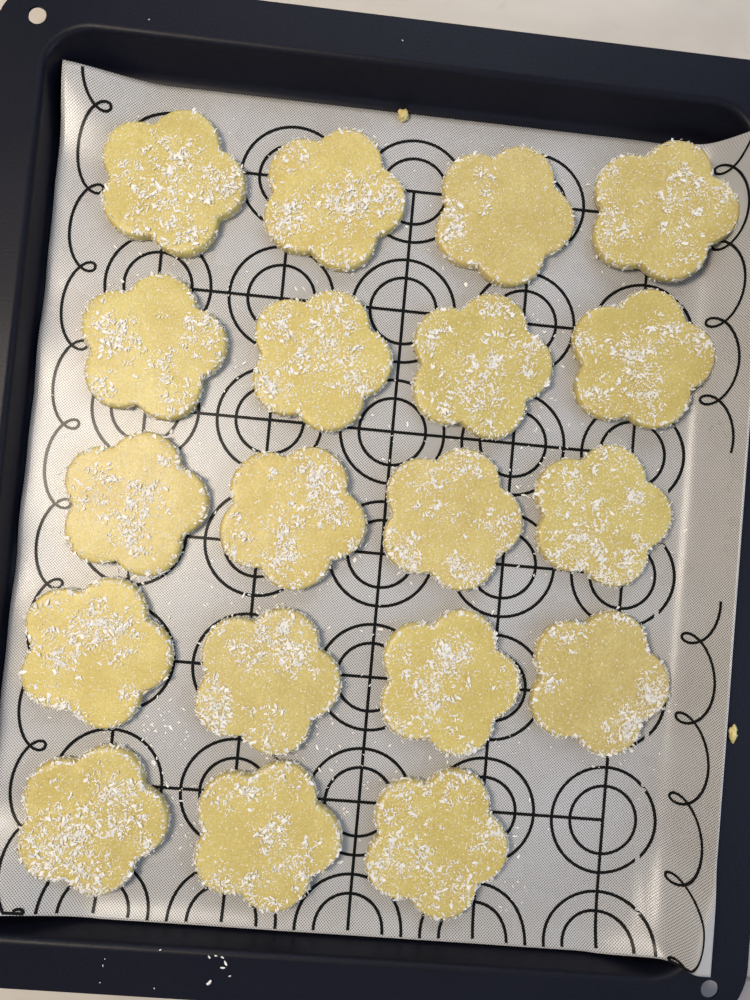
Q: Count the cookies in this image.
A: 19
